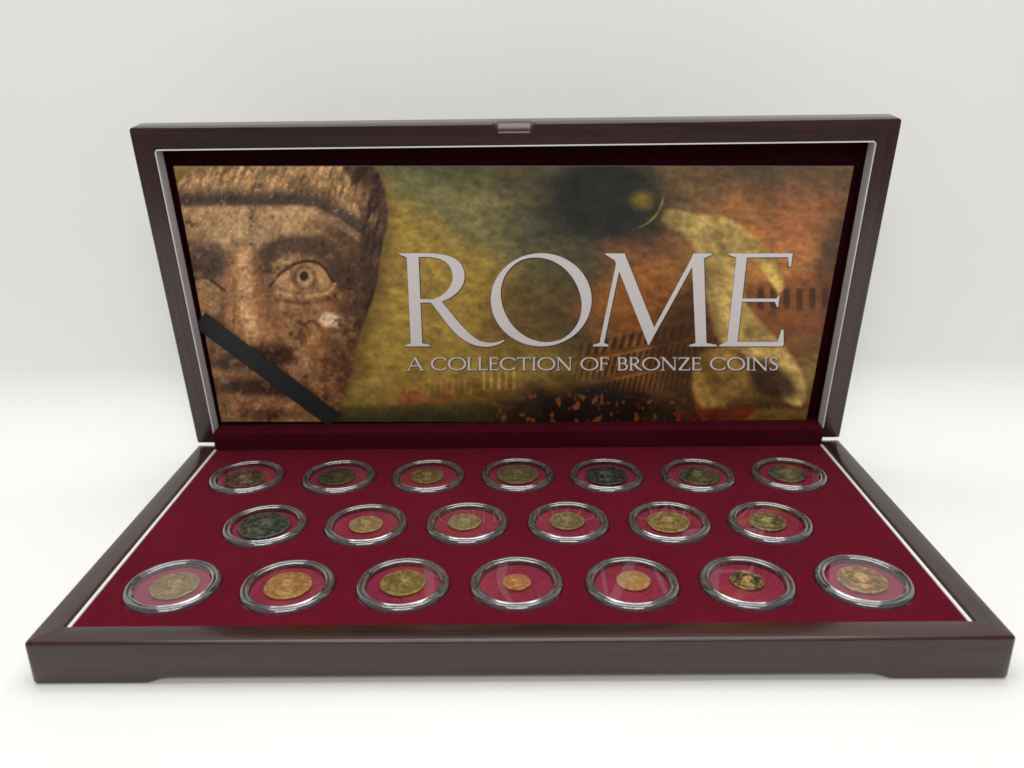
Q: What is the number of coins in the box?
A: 20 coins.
